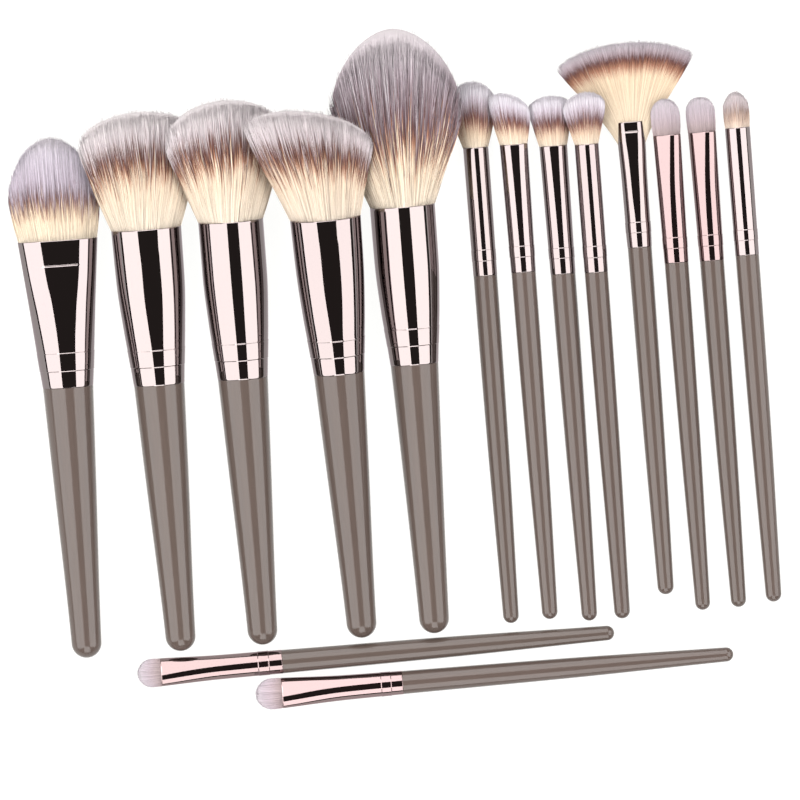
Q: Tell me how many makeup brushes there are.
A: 15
